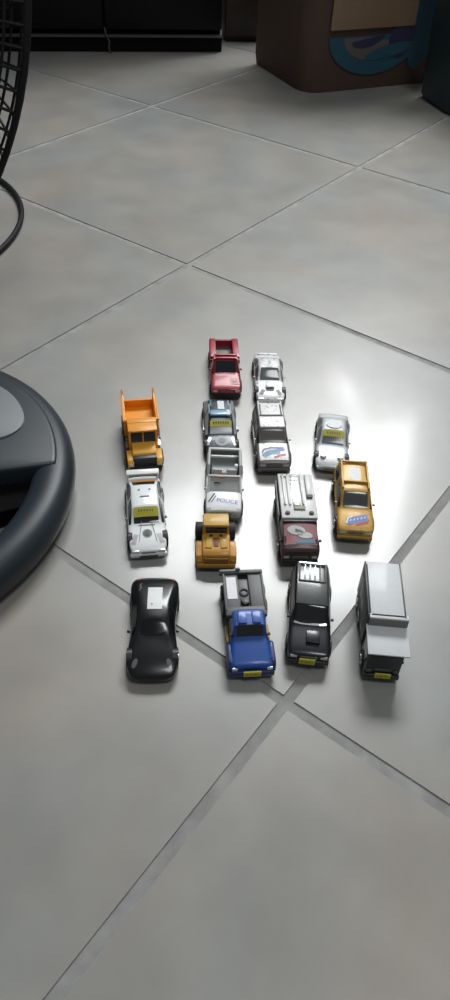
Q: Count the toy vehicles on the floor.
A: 15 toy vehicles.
